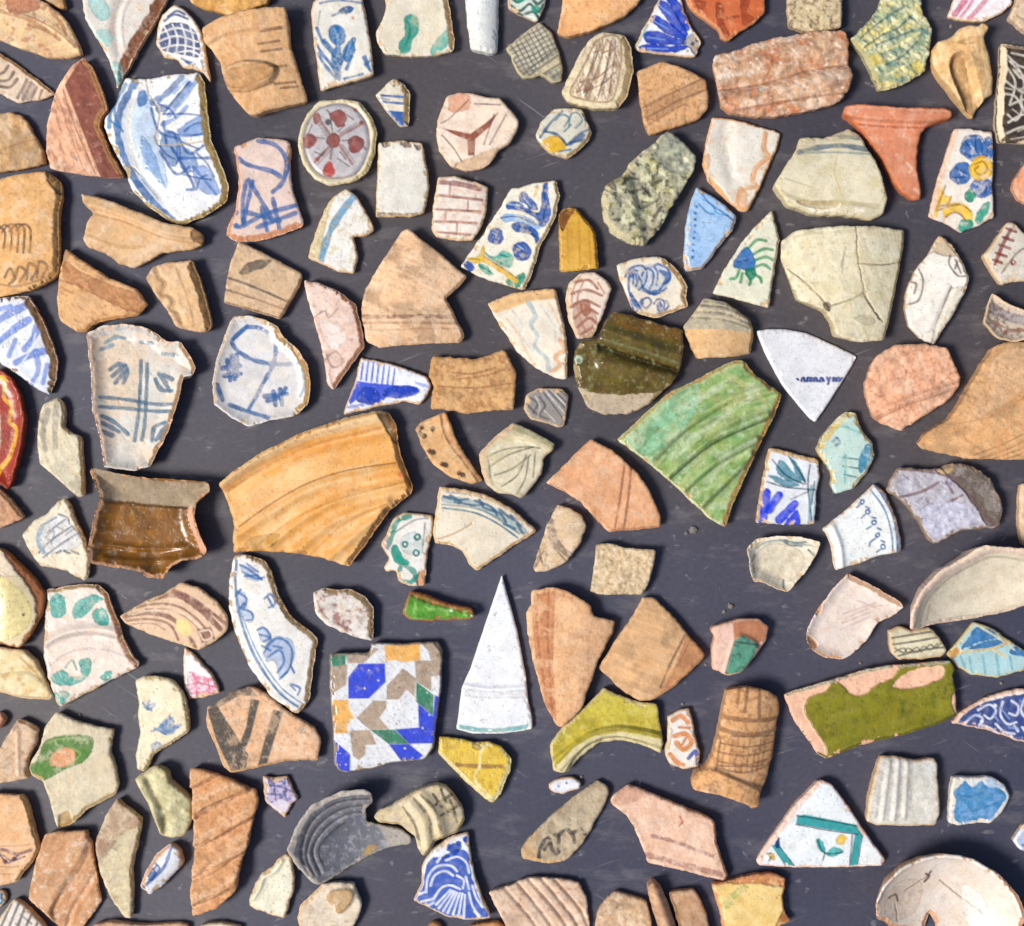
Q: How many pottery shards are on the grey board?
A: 149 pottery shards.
